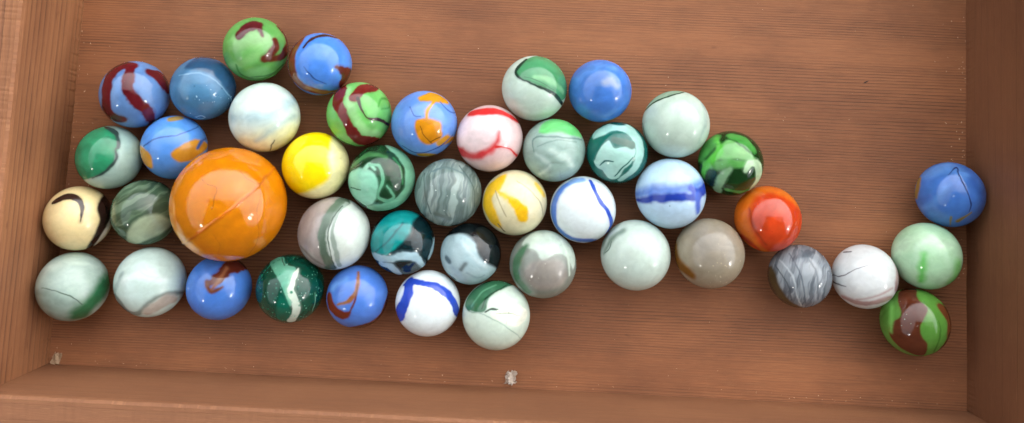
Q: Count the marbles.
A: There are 44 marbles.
